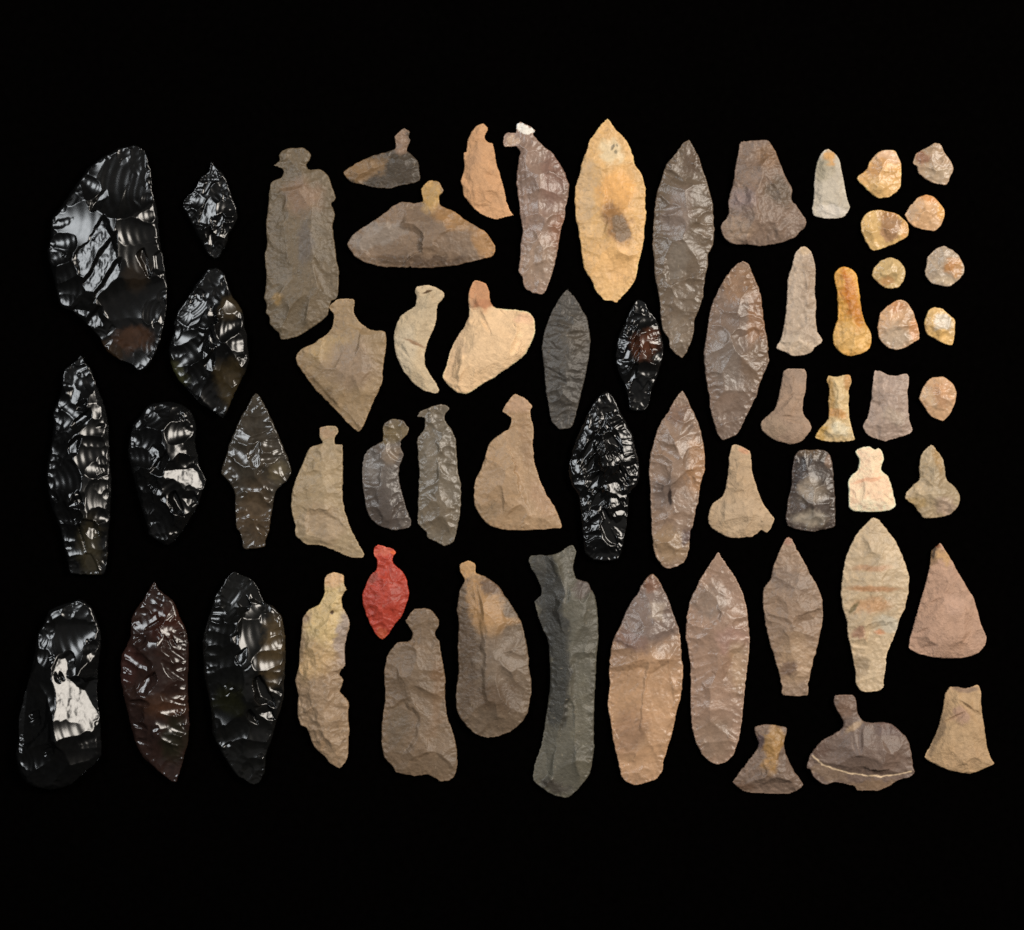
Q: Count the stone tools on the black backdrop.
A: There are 61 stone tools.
